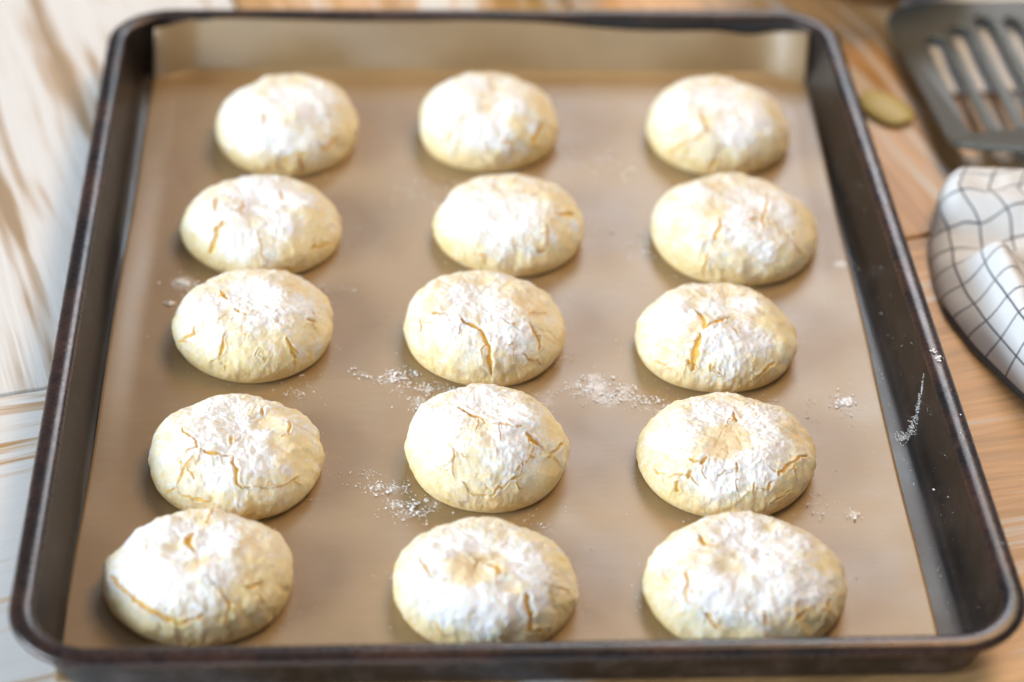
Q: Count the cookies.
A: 15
